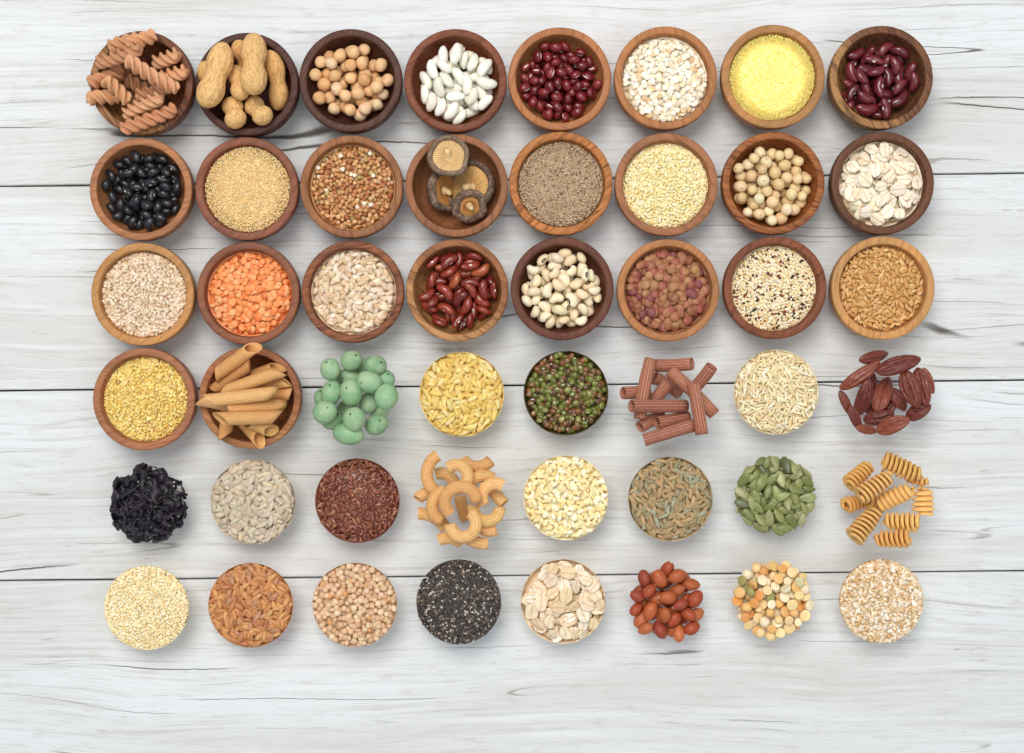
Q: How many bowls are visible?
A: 26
